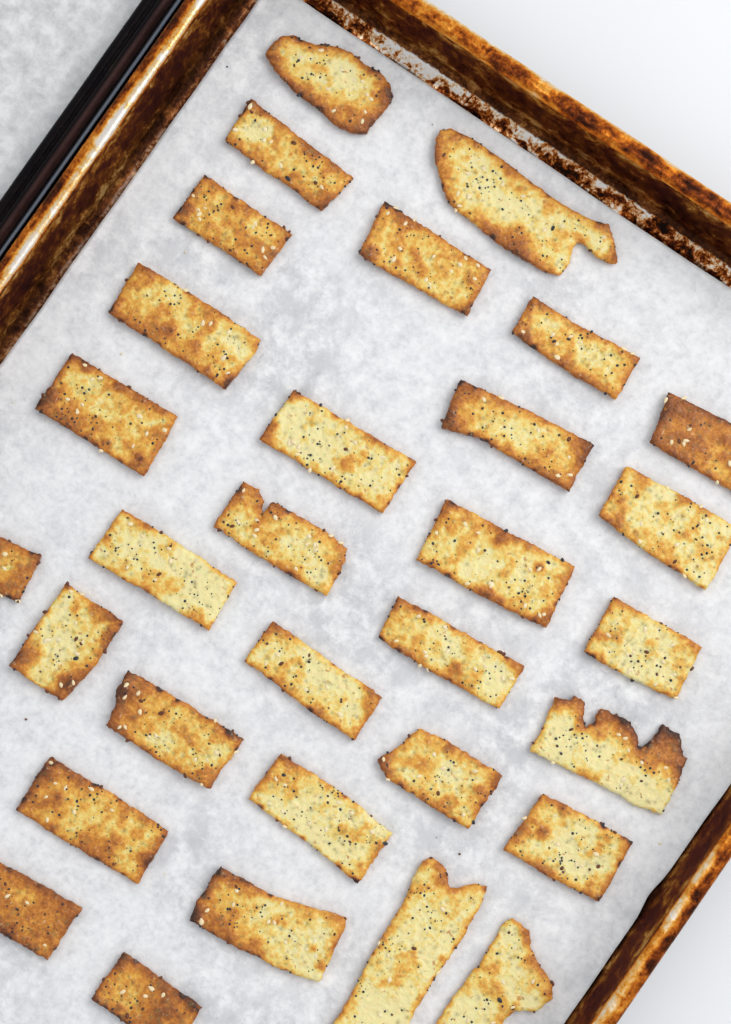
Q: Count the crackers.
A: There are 31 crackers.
